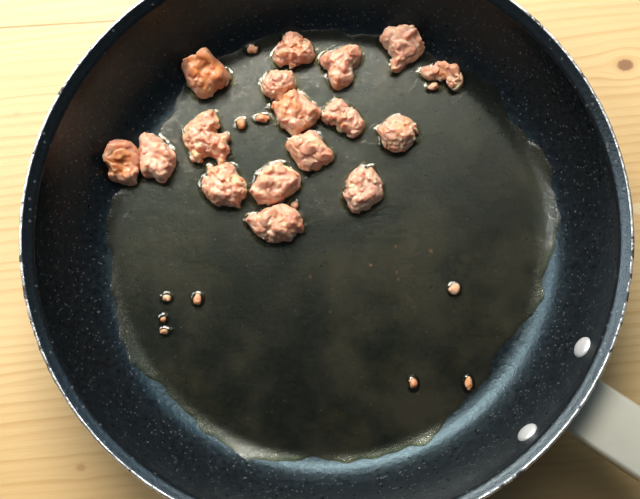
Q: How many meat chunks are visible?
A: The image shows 17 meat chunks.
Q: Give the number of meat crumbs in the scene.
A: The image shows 12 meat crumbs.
